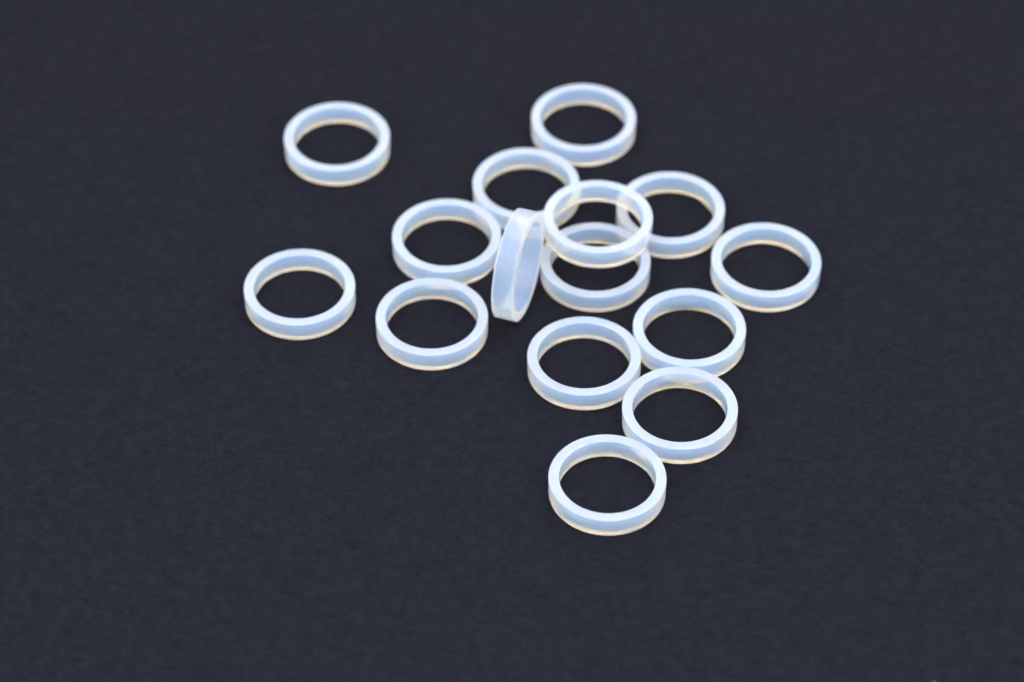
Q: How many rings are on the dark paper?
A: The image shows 15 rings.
